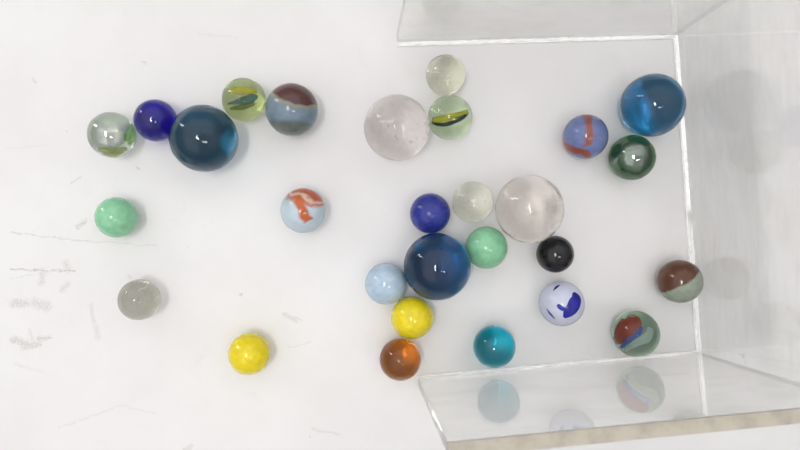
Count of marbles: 28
